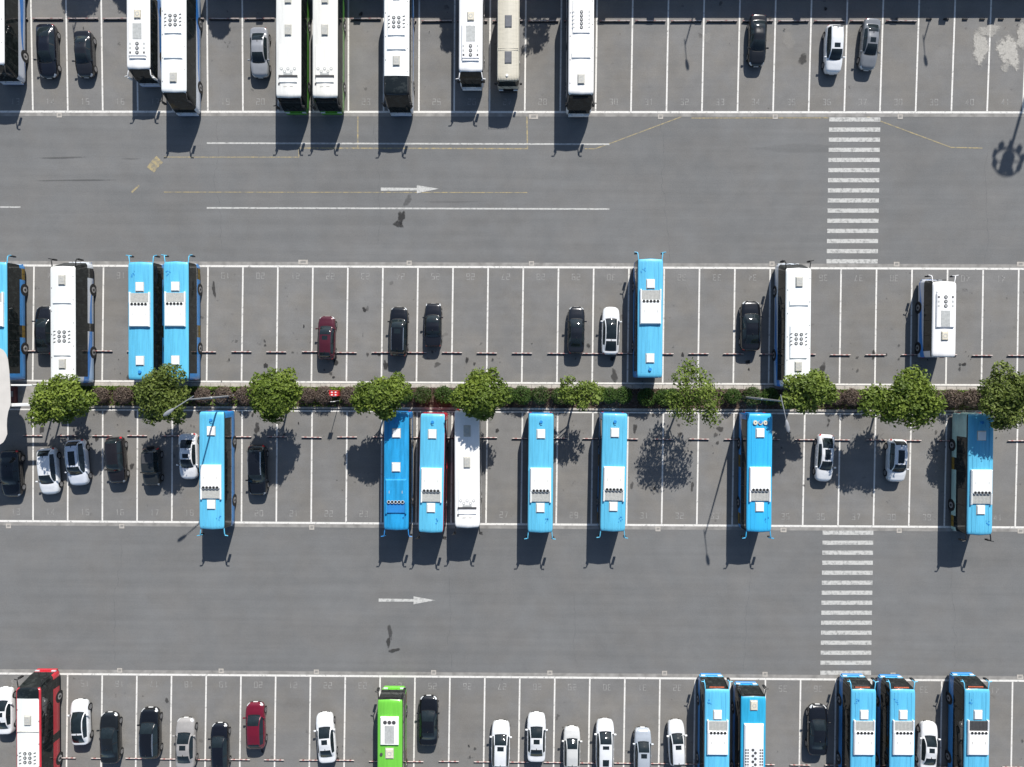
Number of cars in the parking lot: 39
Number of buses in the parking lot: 31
